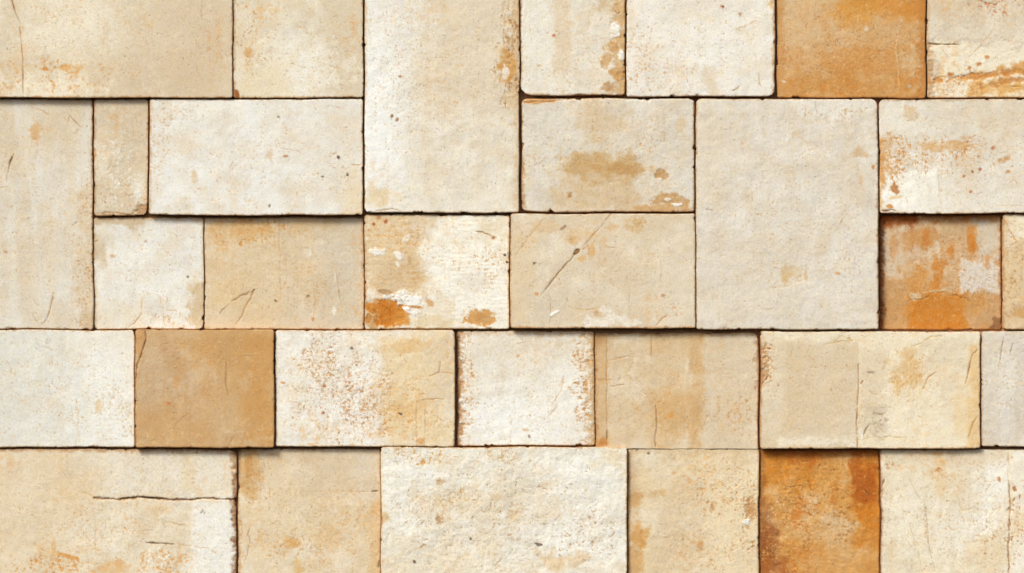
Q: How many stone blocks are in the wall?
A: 32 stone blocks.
